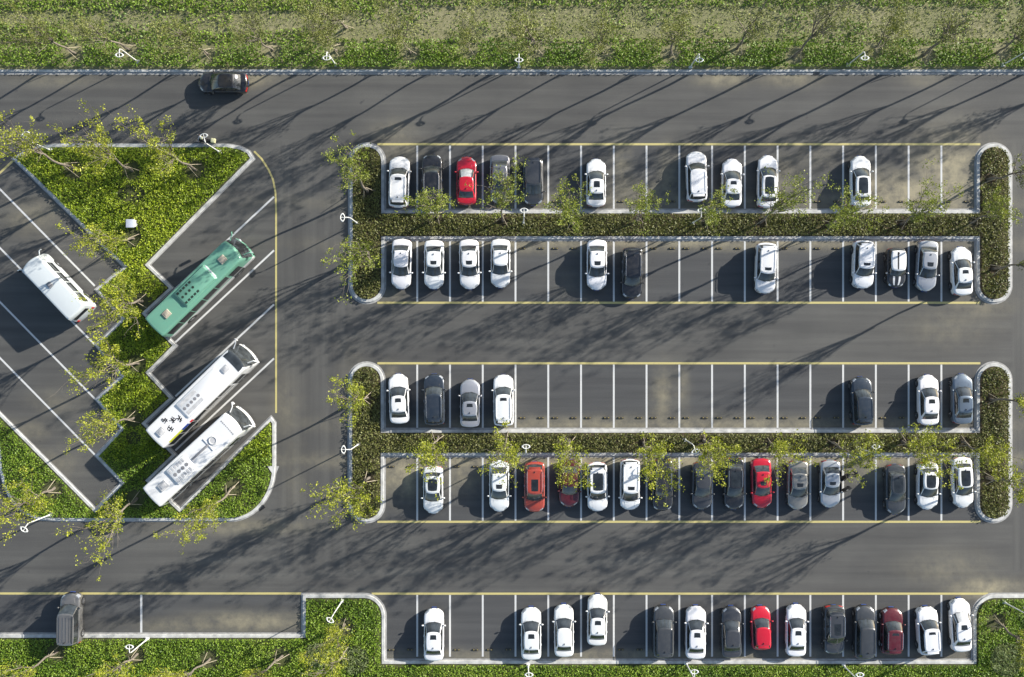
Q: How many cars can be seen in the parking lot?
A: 59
